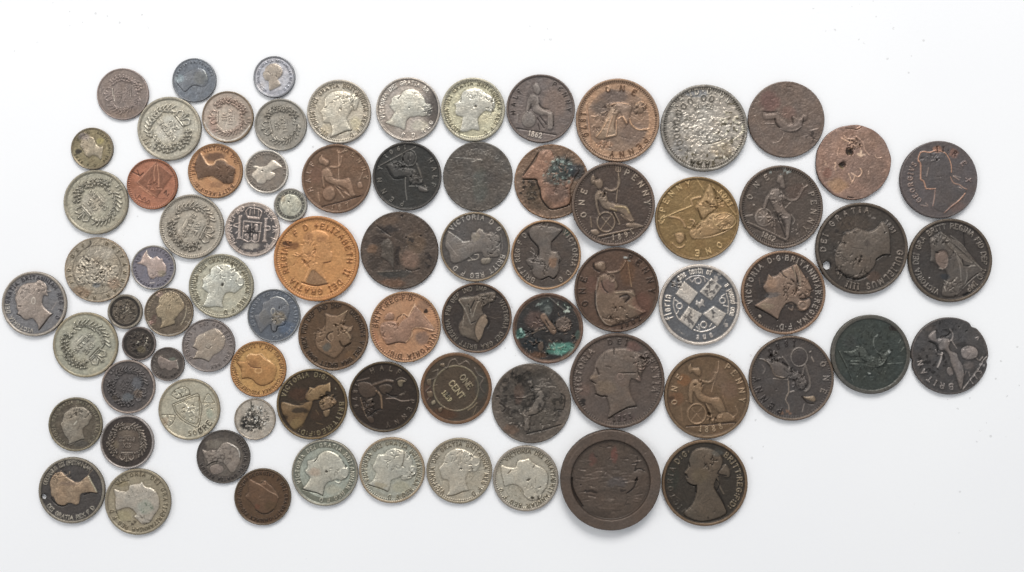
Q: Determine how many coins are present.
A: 79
